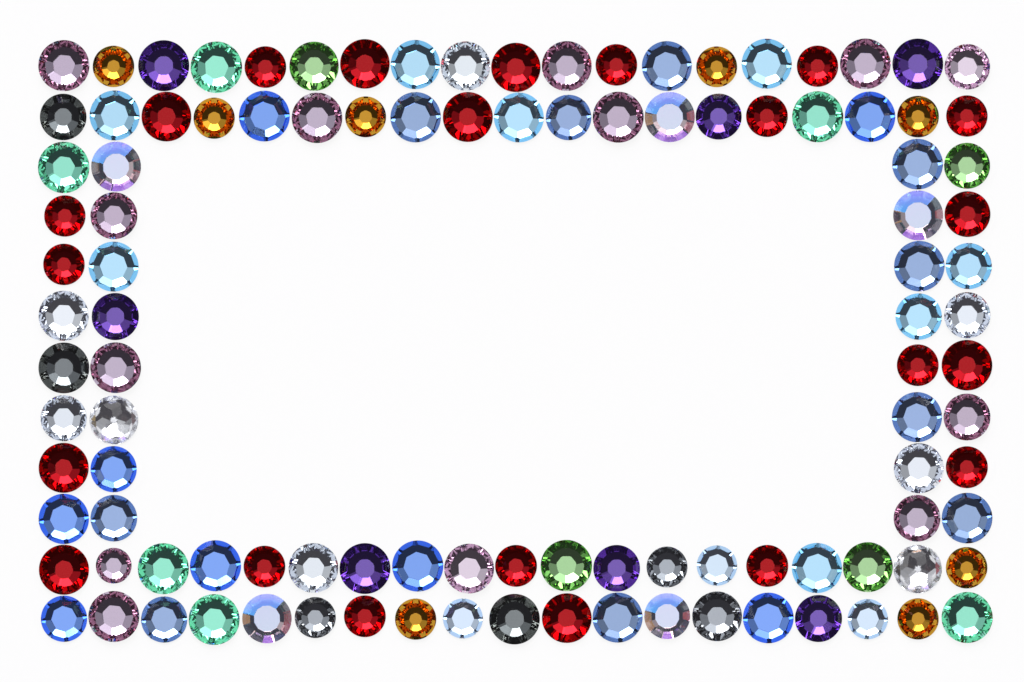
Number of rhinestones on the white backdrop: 108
